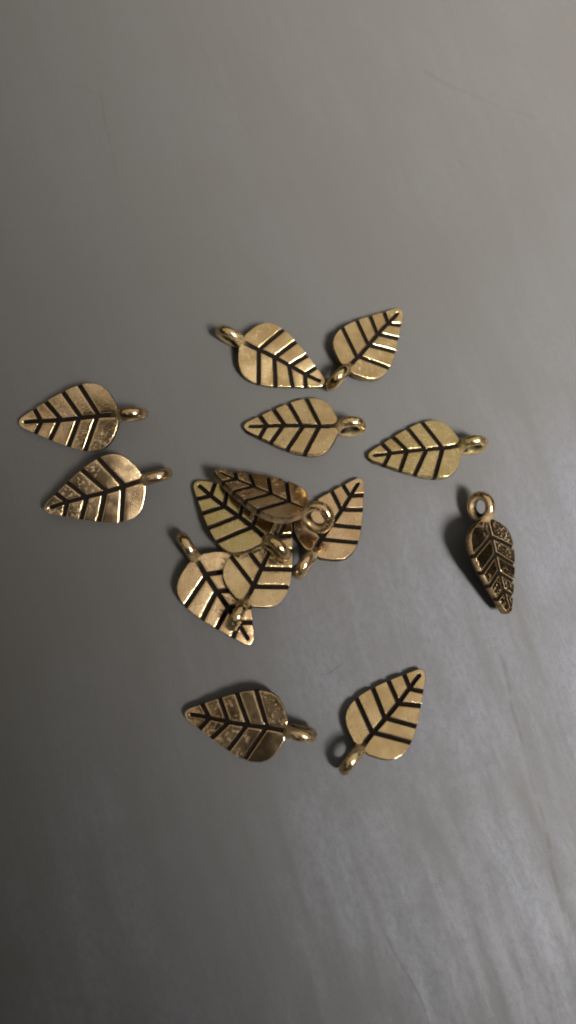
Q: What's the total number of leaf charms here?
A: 14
